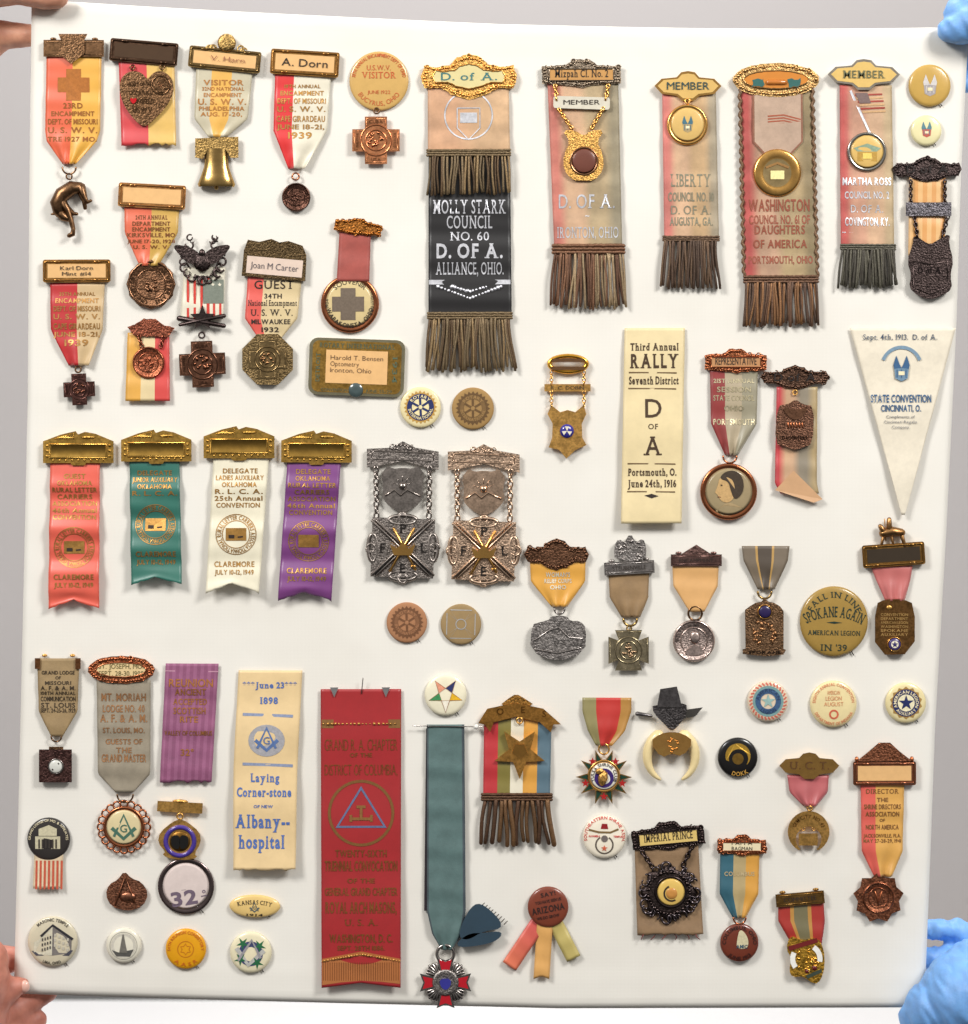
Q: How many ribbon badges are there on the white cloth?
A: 43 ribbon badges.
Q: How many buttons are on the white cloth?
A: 19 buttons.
